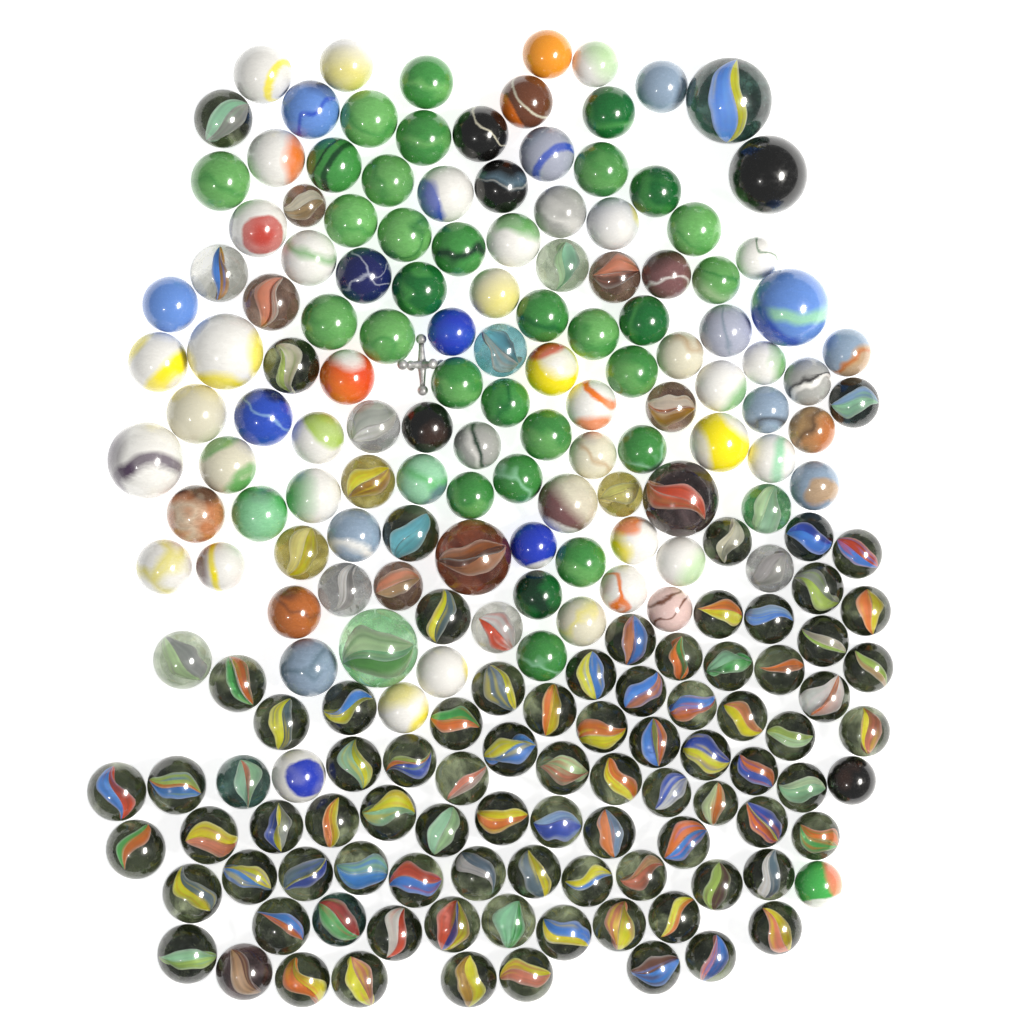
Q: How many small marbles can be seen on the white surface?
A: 200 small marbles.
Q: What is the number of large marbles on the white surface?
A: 8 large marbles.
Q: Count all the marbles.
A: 208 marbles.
